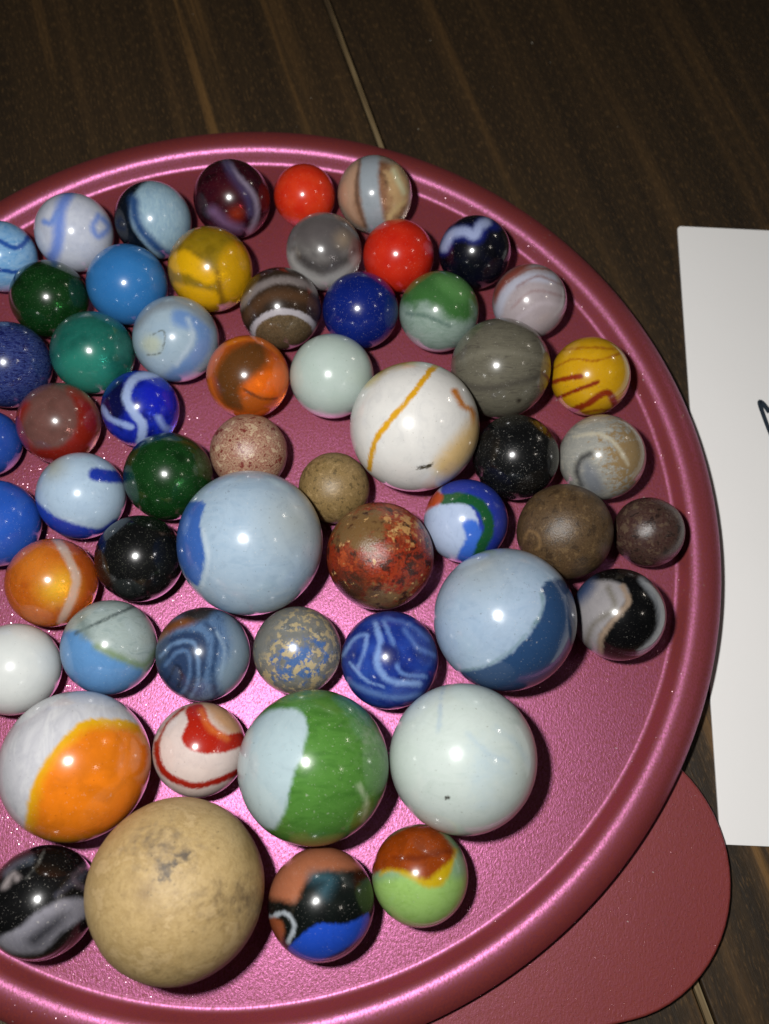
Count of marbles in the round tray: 56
